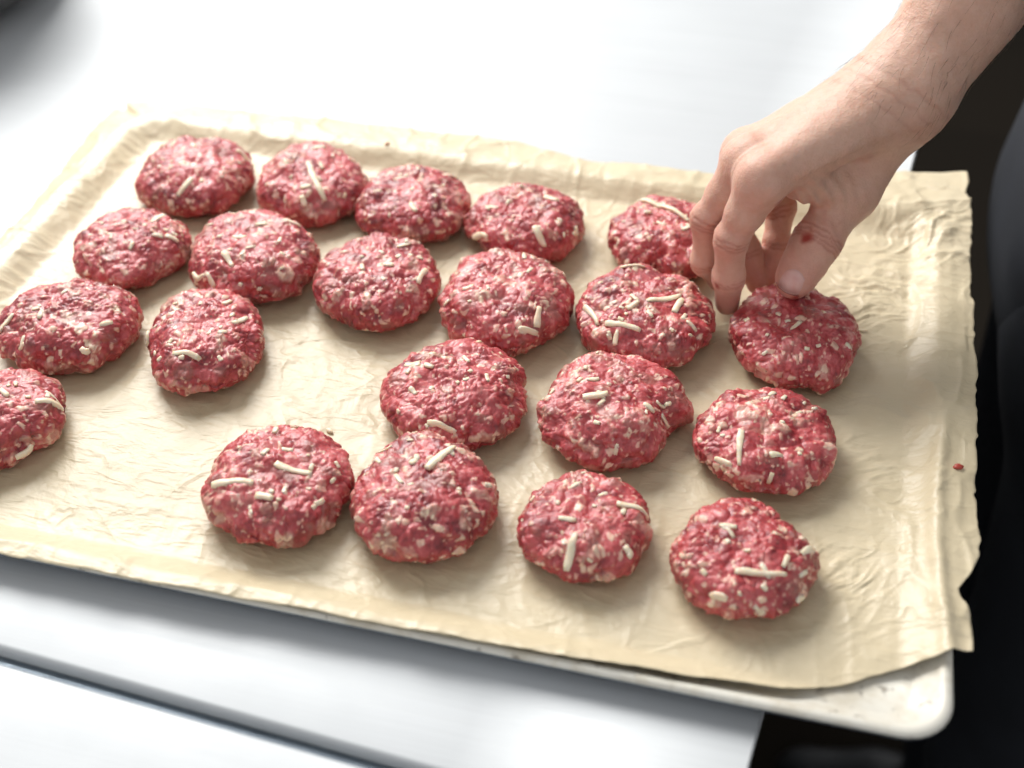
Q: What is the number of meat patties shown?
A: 21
